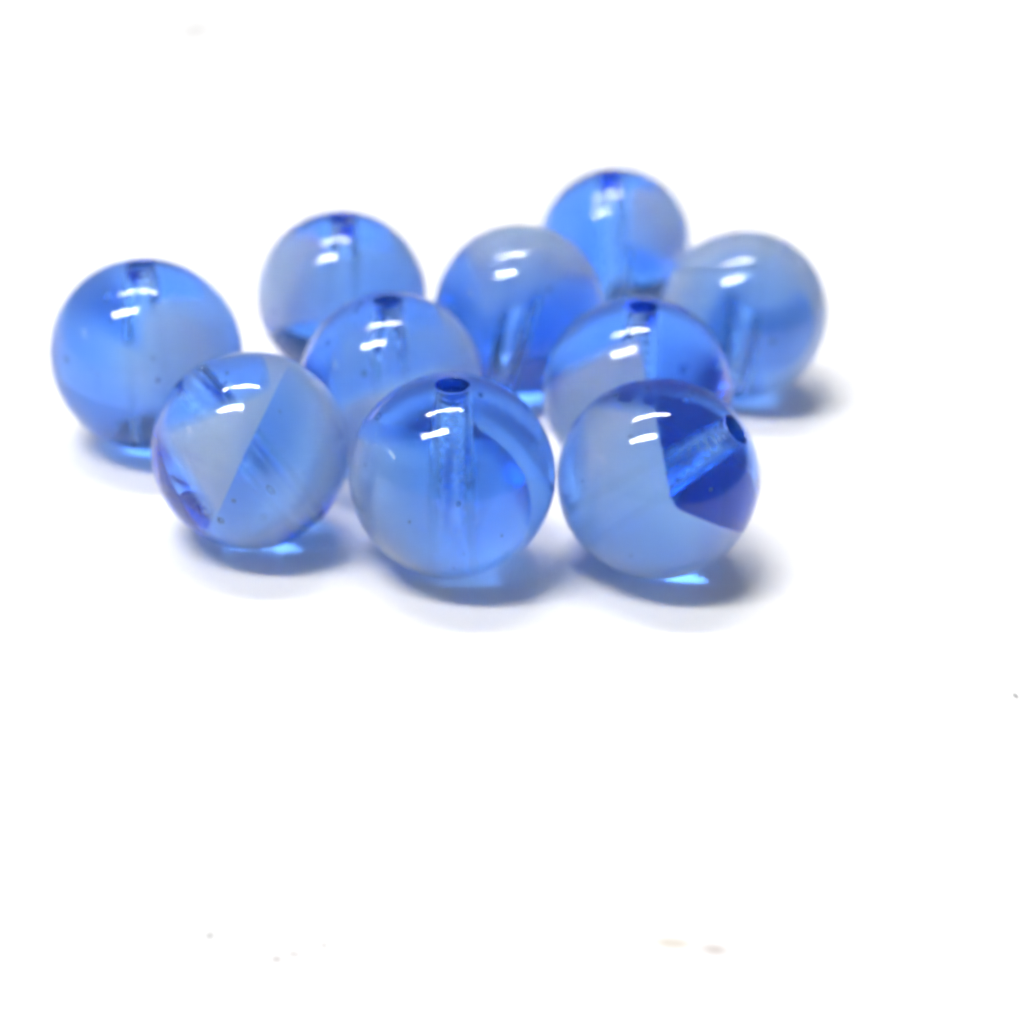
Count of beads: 10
